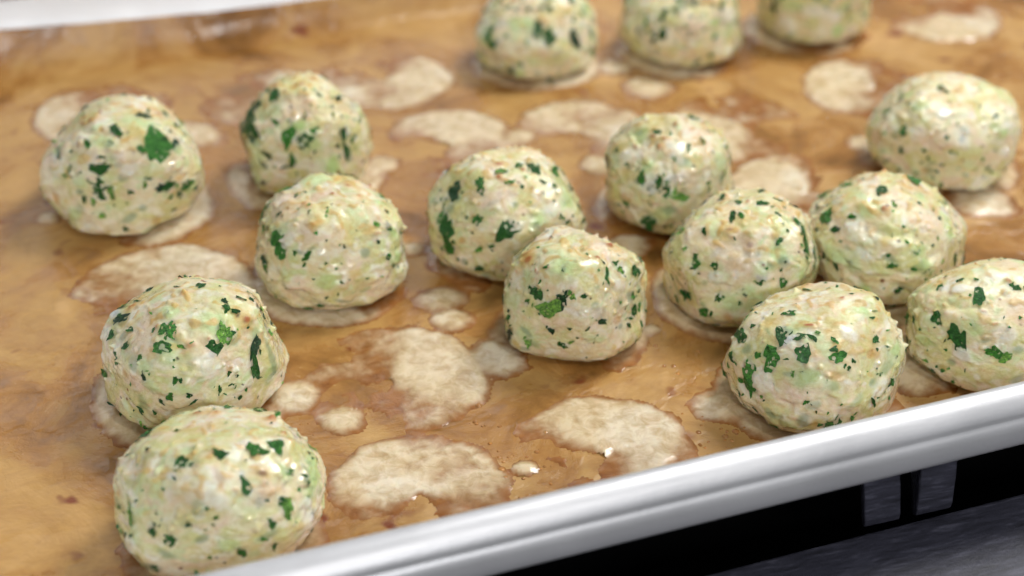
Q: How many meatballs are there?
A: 16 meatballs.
